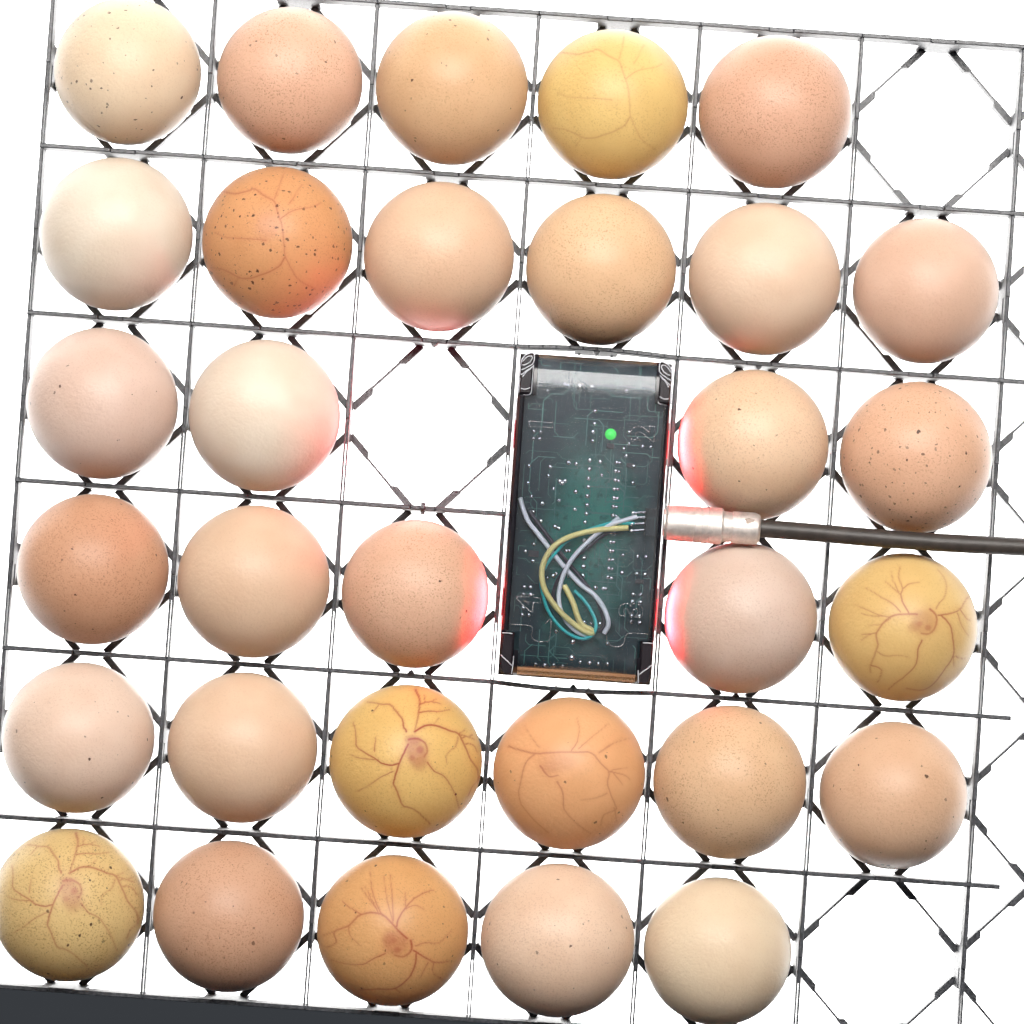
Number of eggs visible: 31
